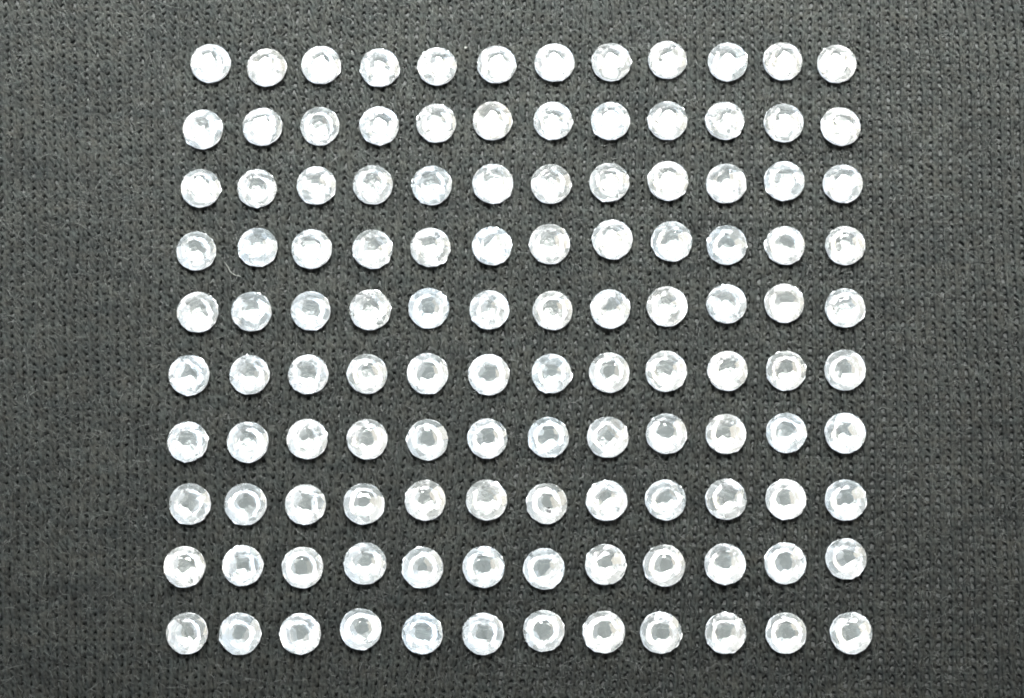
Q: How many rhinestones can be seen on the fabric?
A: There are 120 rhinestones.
